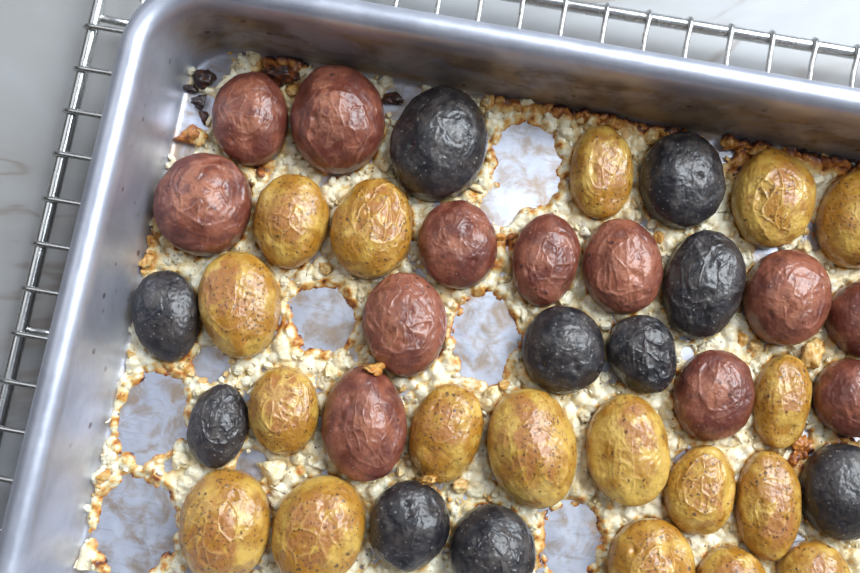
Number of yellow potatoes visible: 18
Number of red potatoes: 12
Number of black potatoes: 10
